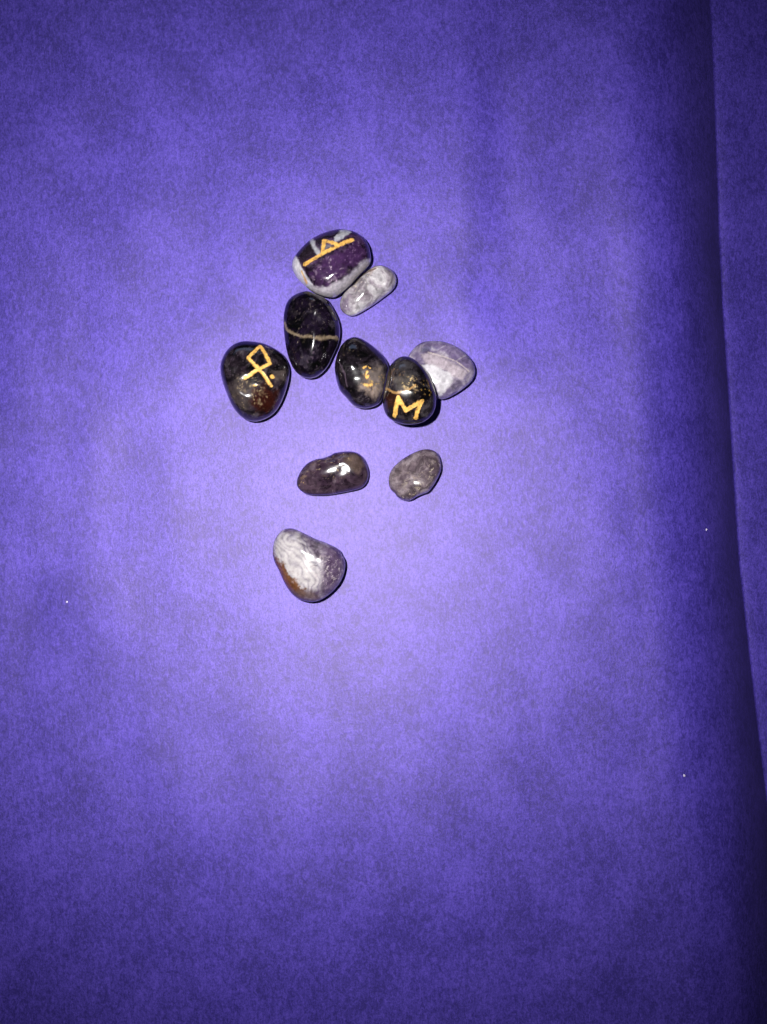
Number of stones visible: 10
